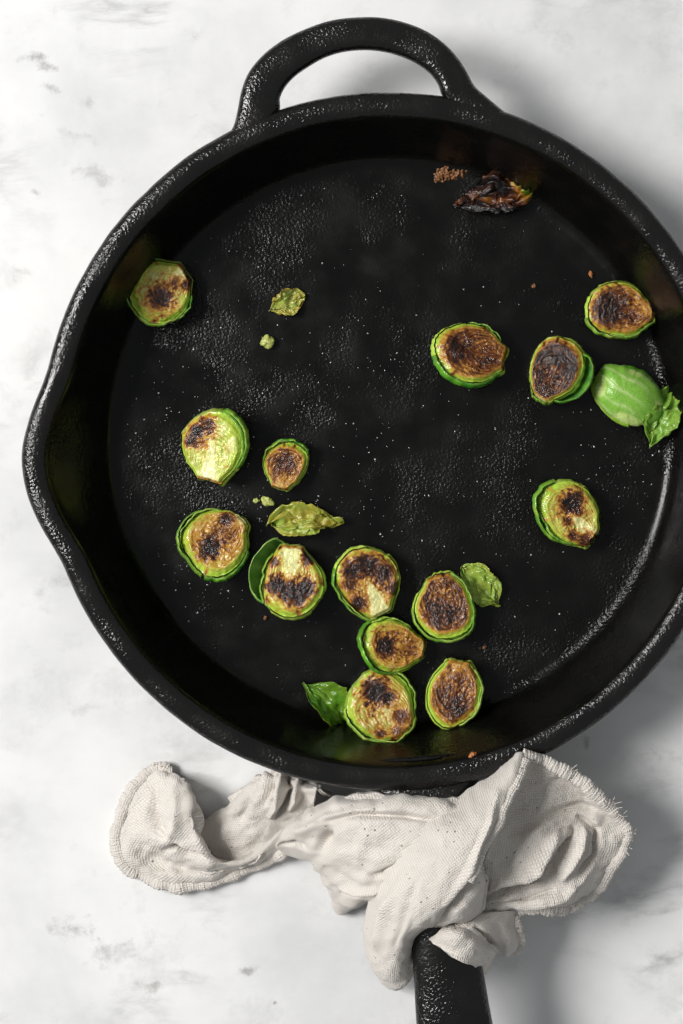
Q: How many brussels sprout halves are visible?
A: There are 15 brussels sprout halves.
